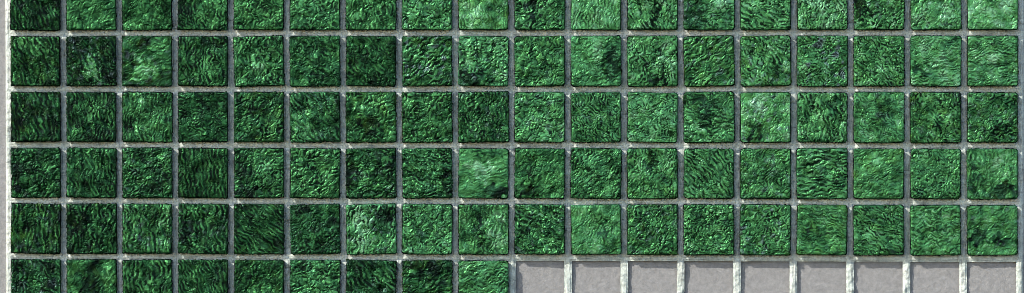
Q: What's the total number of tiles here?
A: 99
